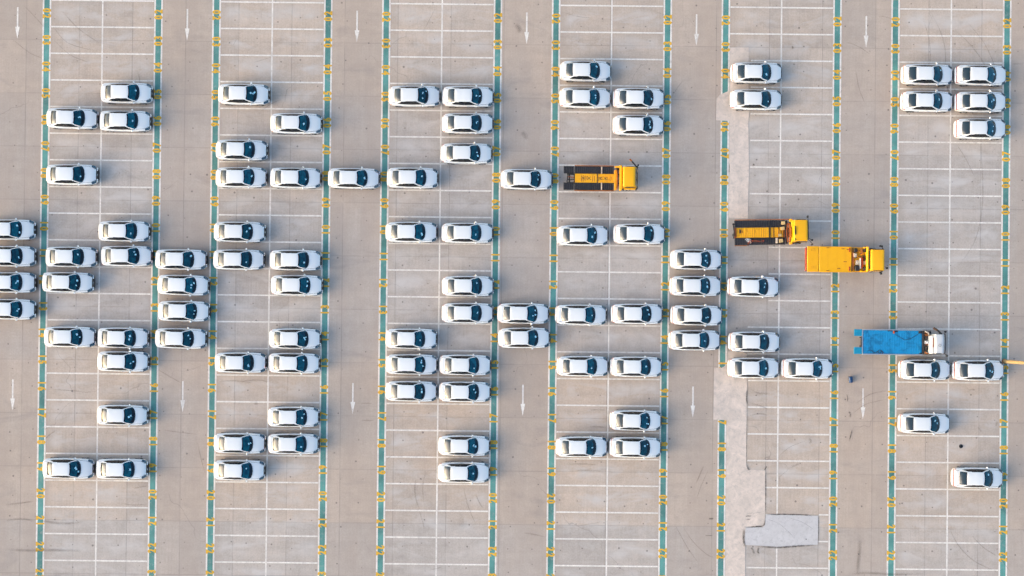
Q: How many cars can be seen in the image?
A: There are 90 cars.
